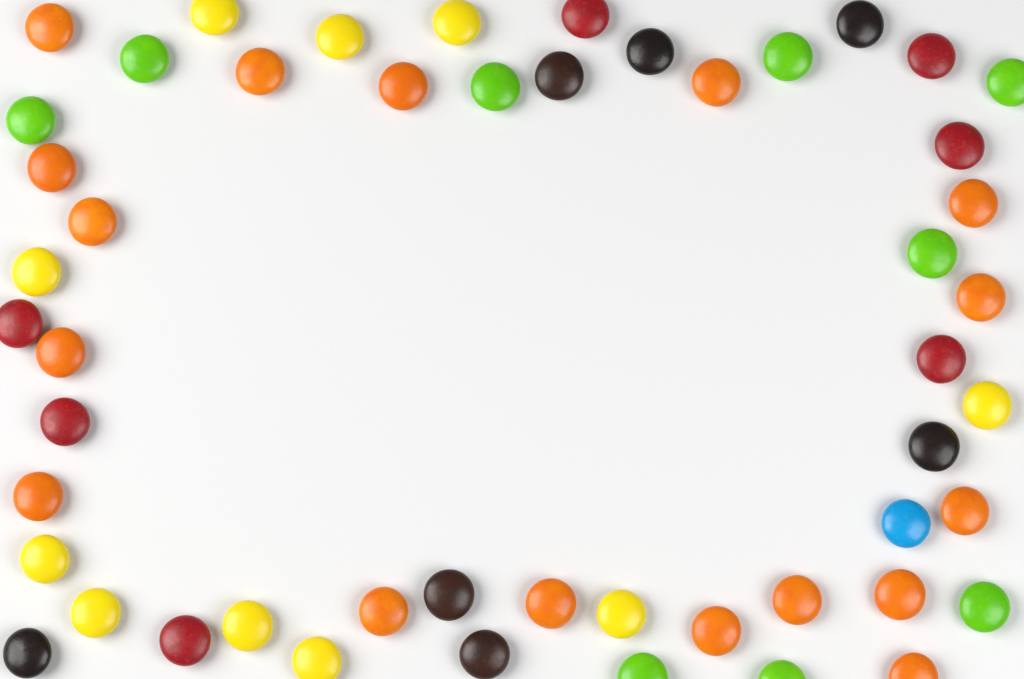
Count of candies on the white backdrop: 51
